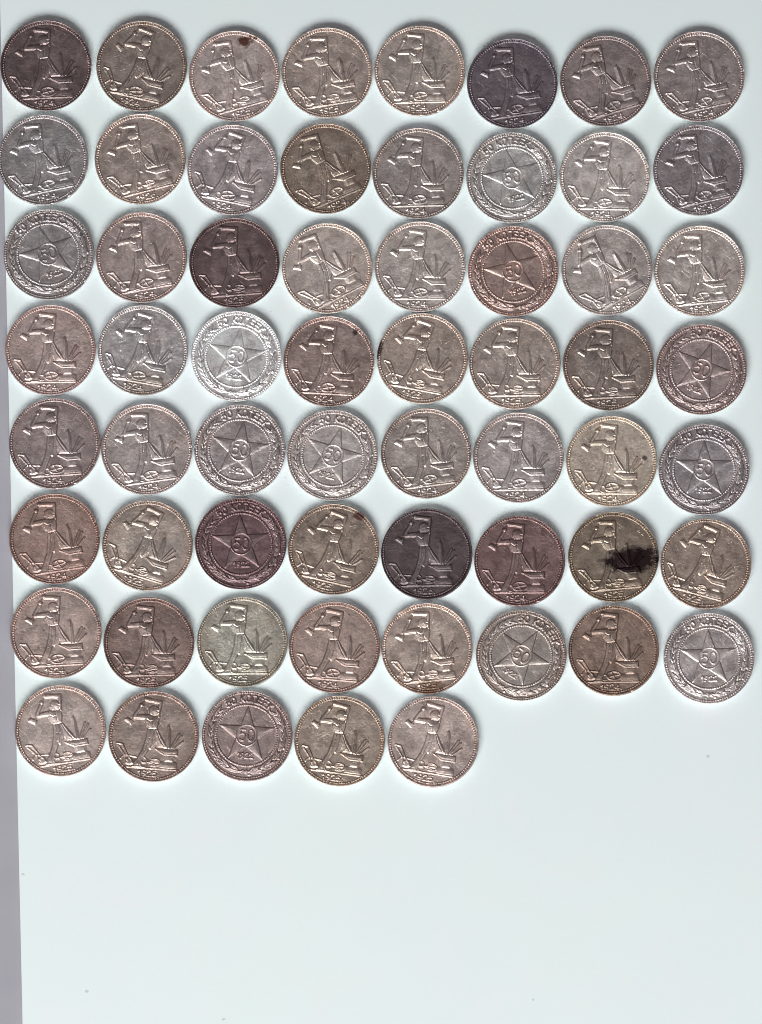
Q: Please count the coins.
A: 61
